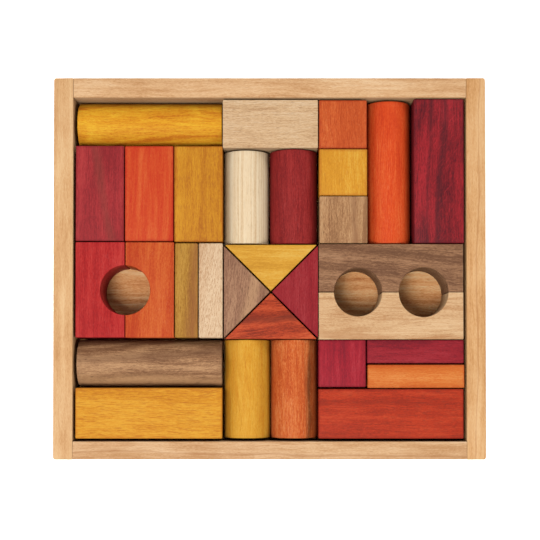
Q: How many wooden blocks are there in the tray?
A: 30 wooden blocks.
